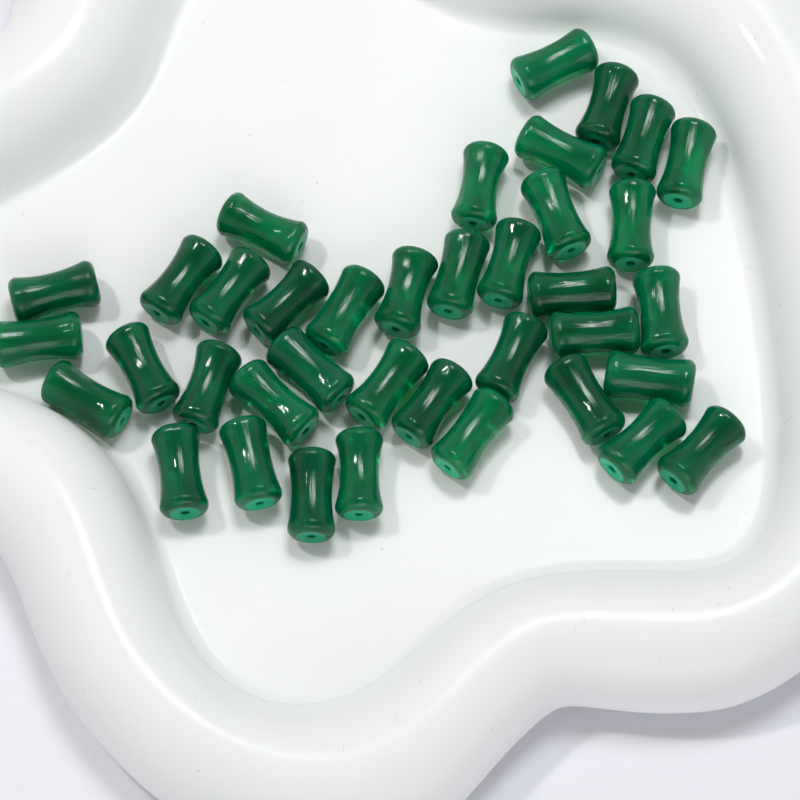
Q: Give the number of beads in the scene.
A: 38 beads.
